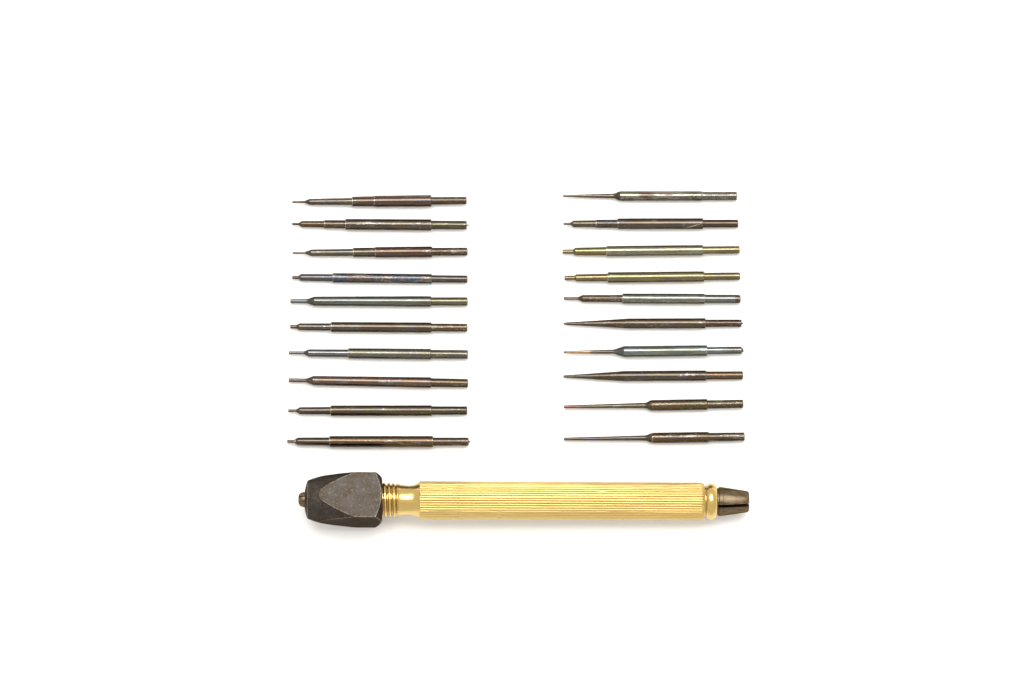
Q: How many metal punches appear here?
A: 20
